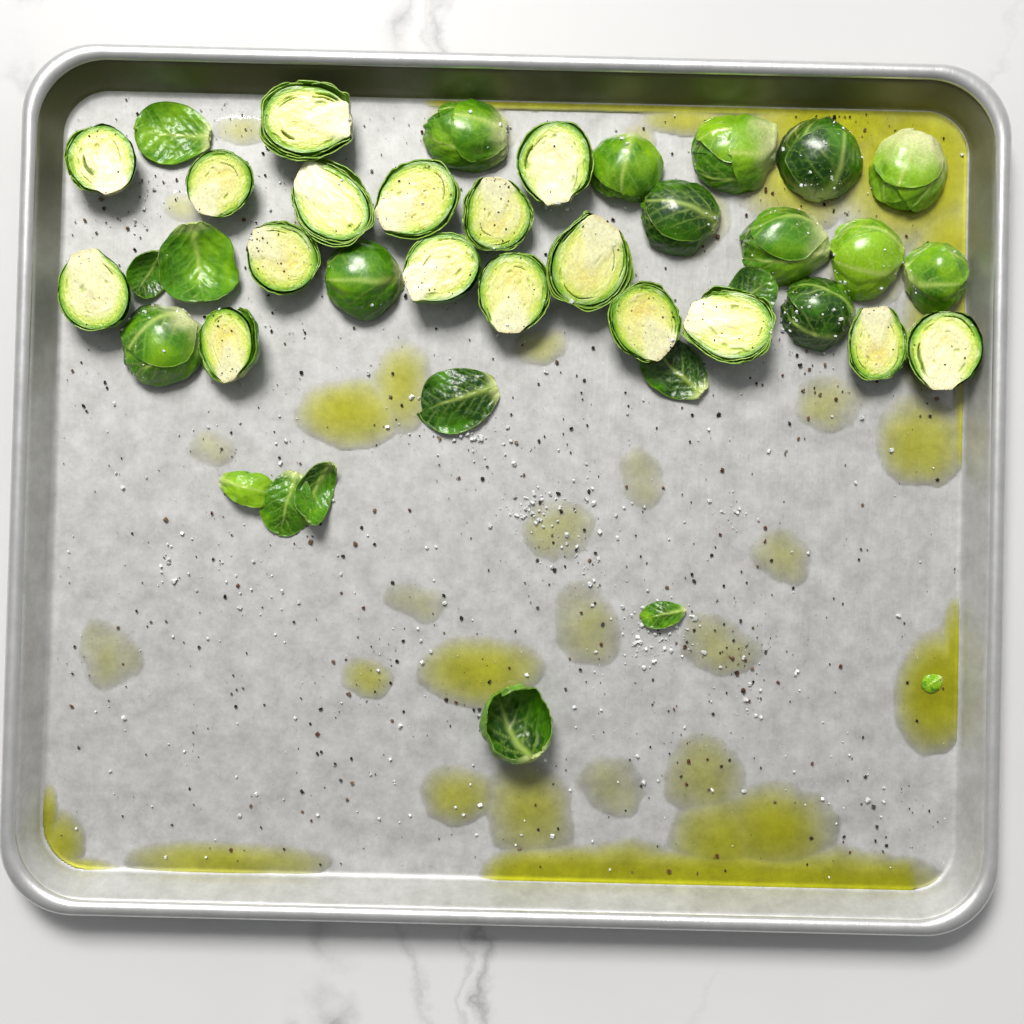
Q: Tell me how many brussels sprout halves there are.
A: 29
